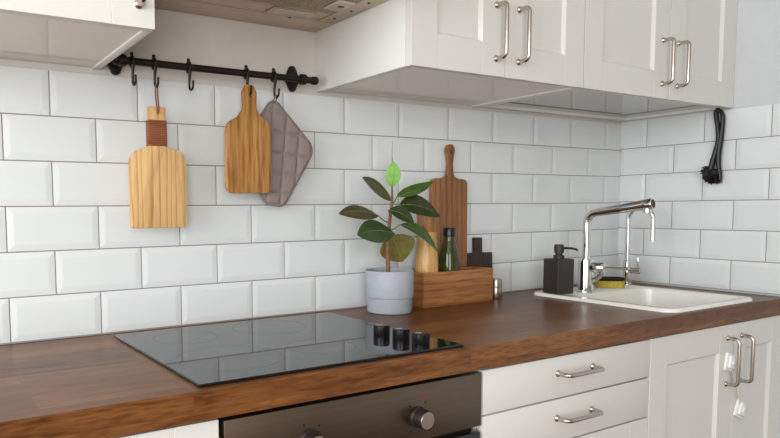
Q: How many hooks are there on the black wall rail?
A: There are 5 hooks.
